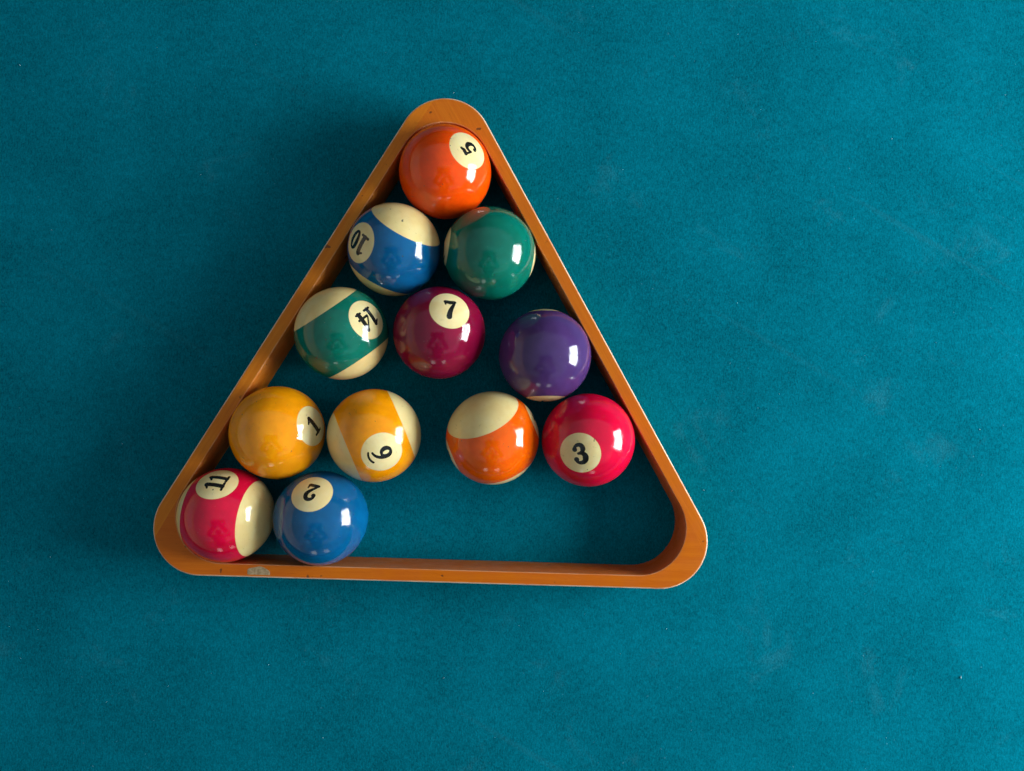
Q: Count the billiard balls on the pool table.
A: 12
